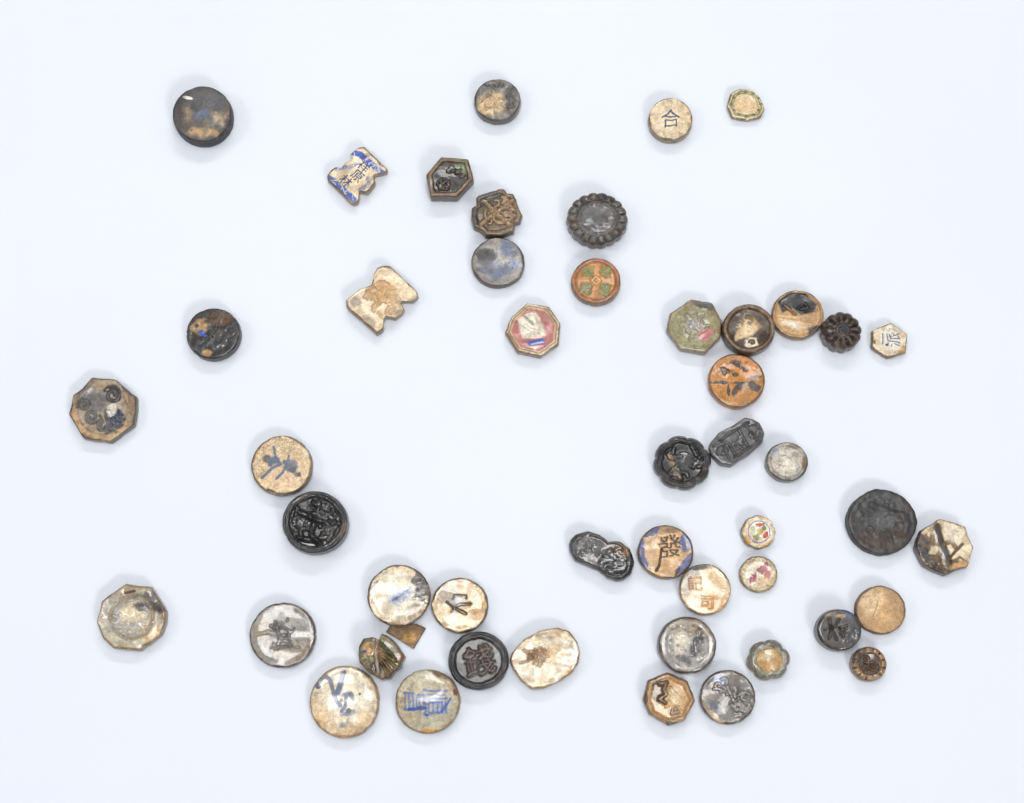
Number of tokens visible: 49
